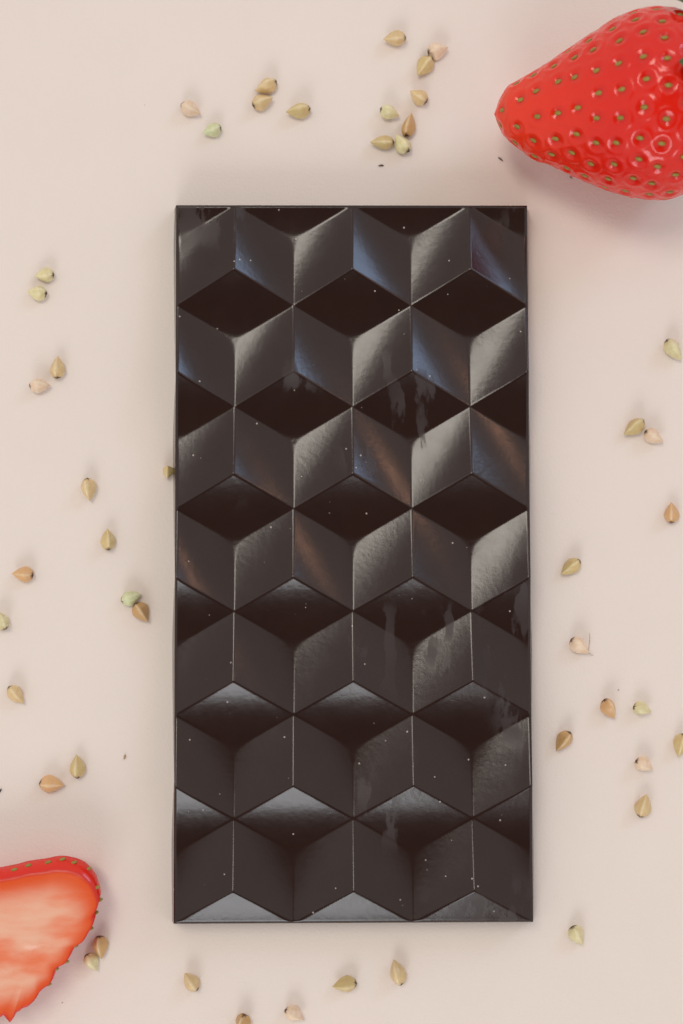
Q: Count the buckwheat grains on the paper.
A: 47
